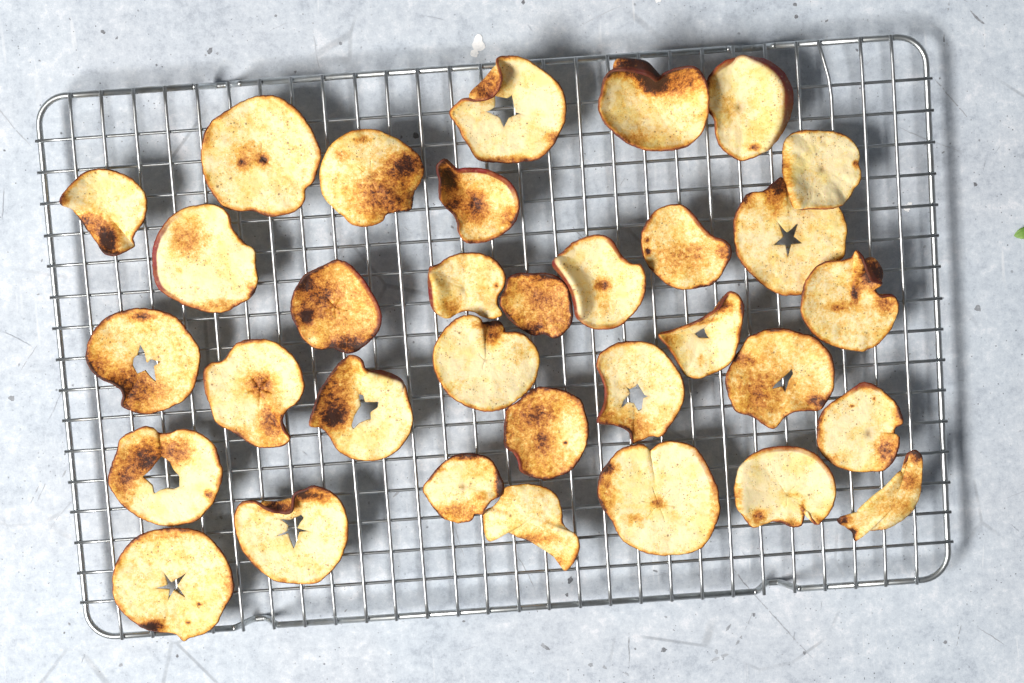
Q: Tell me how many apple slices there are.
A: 33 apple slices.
